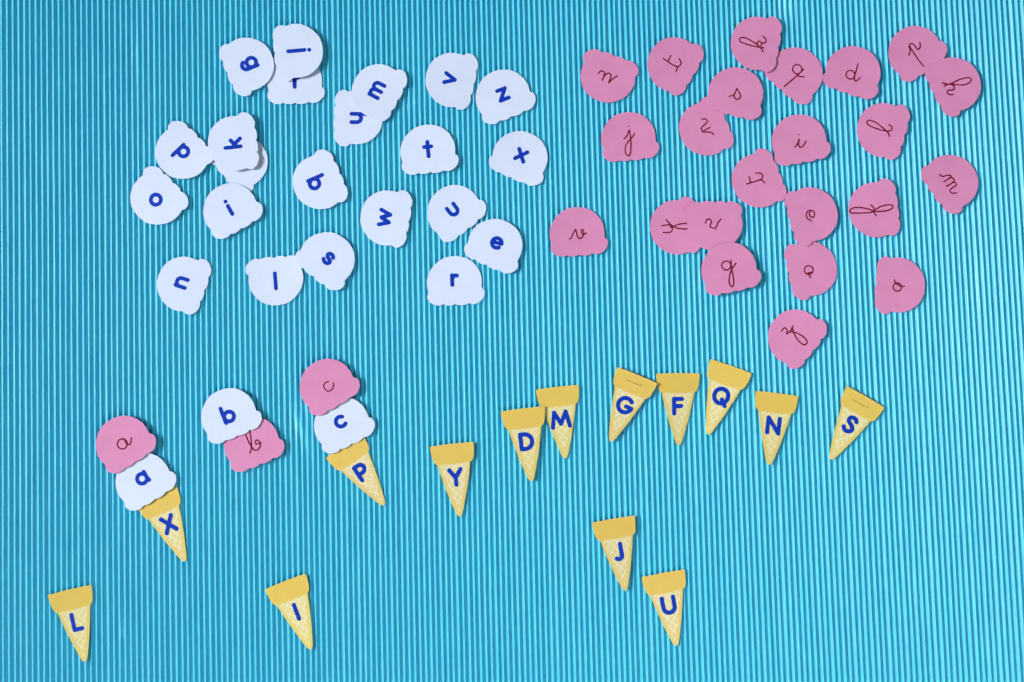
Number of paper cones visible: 14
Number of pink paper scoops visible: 26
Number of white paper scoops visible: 25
